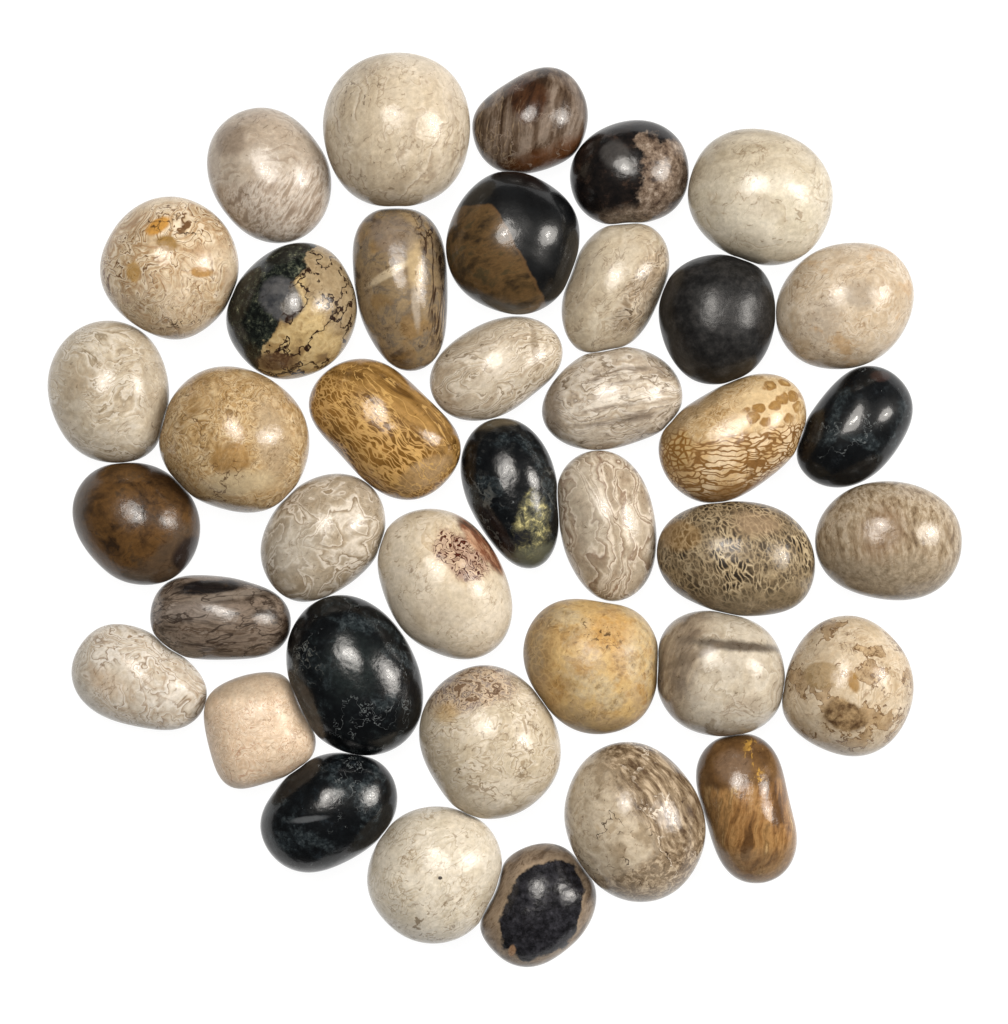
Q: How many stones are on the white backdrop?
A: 39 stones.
